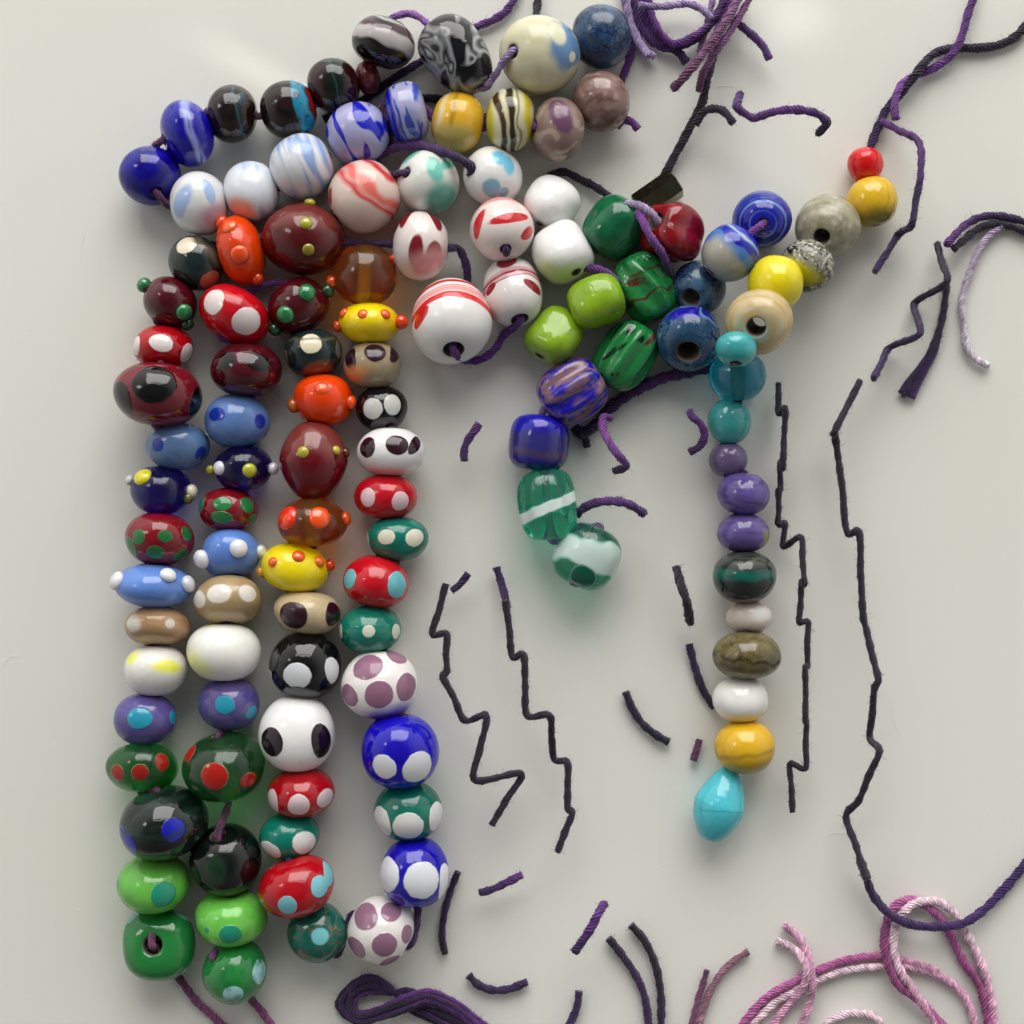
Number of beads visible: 118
